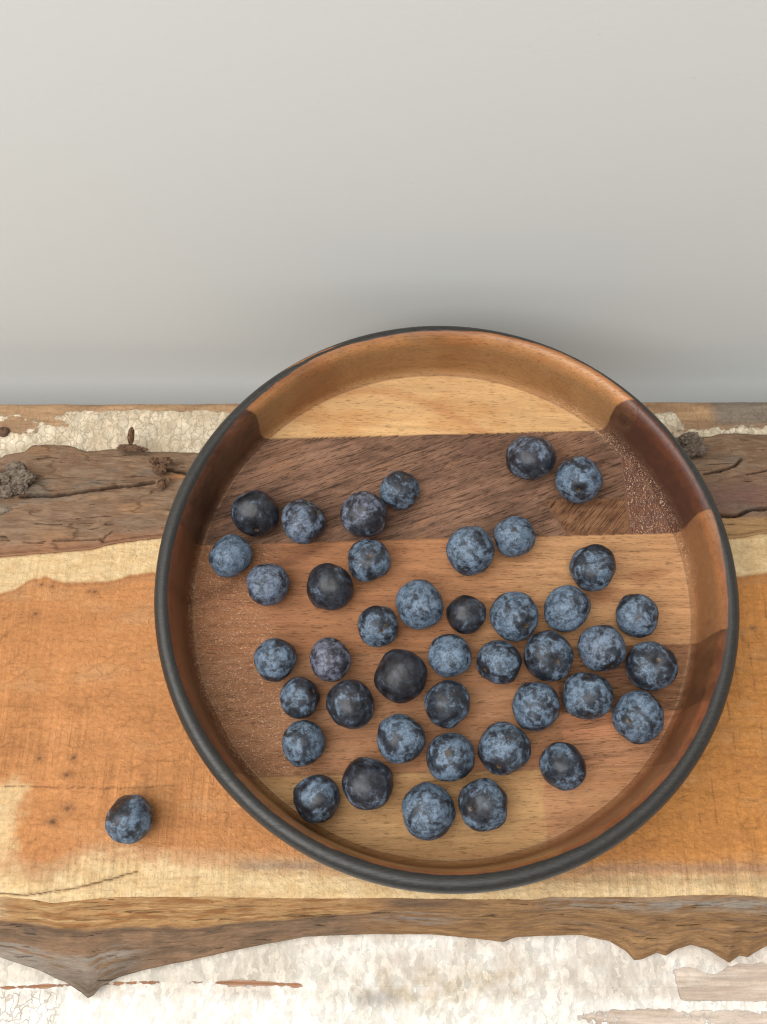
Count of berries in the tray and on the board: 43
